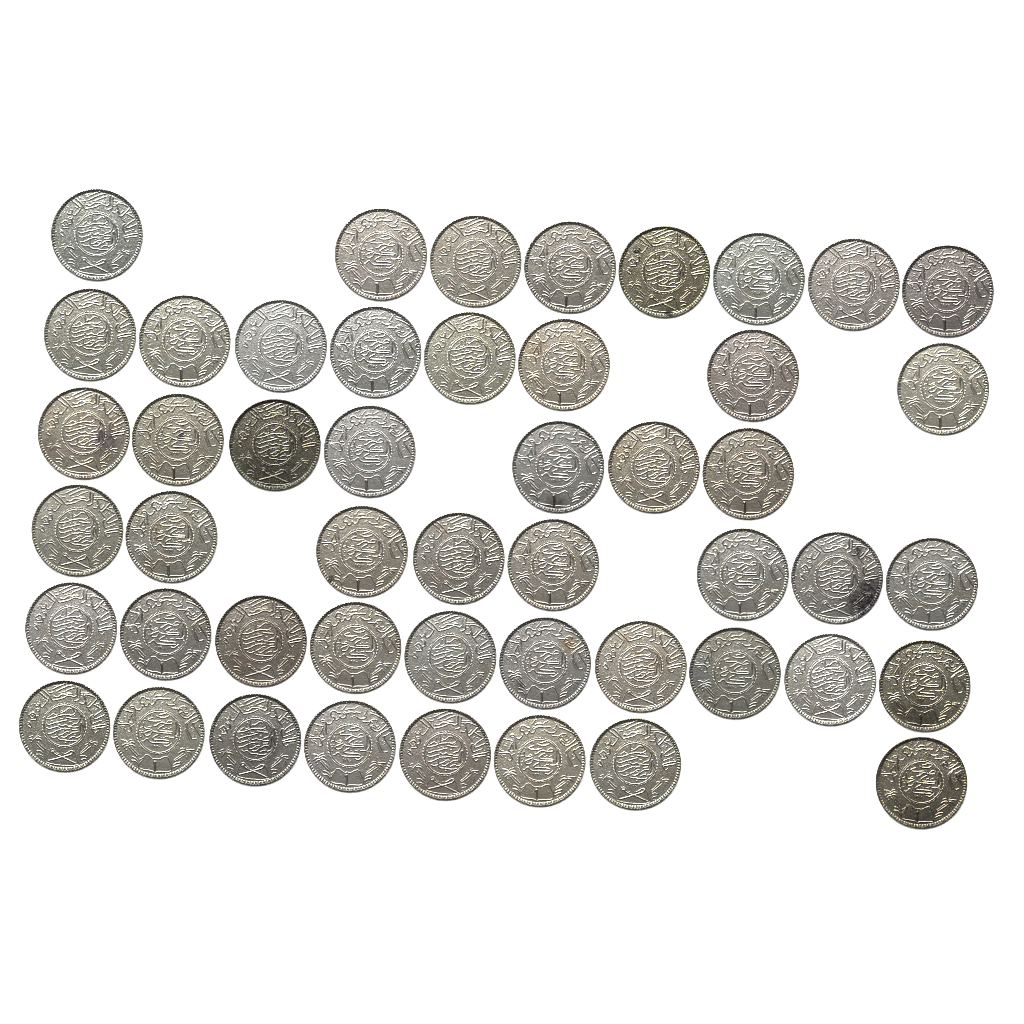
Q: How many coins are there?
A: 49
